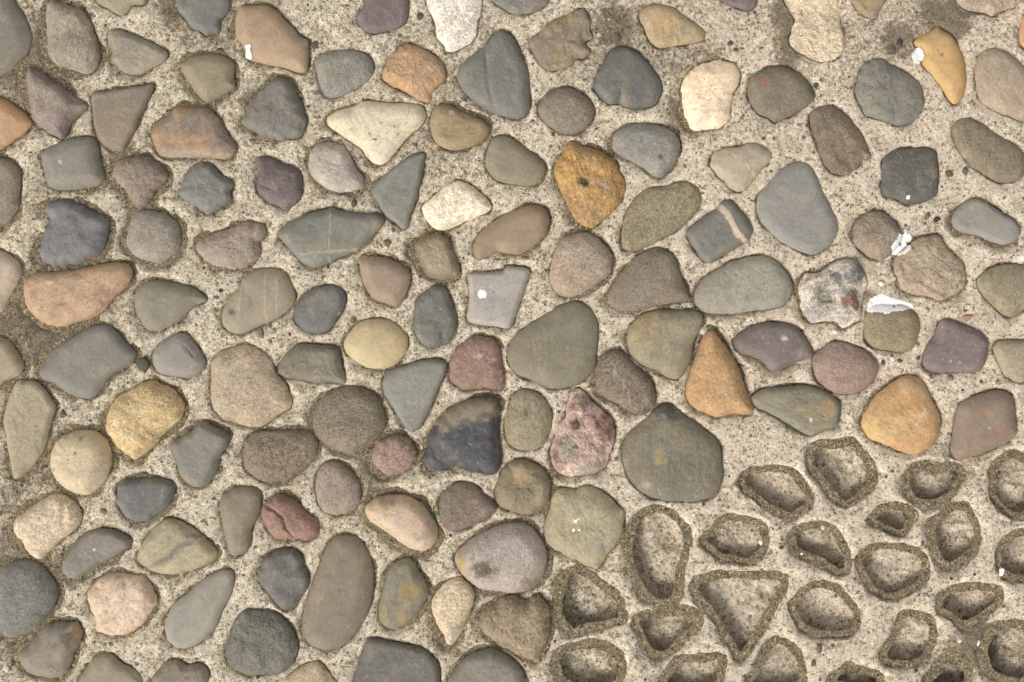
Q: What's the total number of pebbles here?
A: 132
